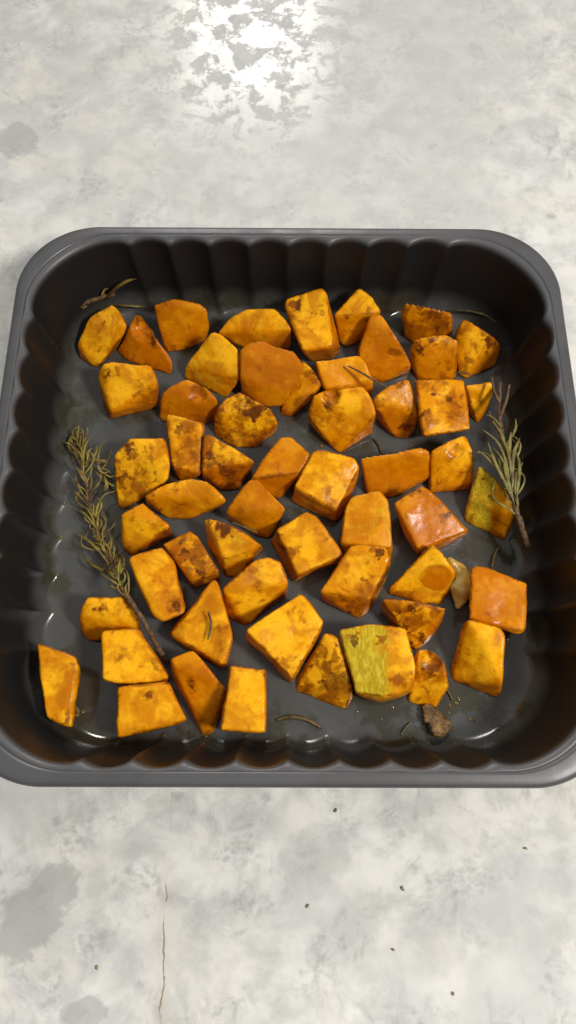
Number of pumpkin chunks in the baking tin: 55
